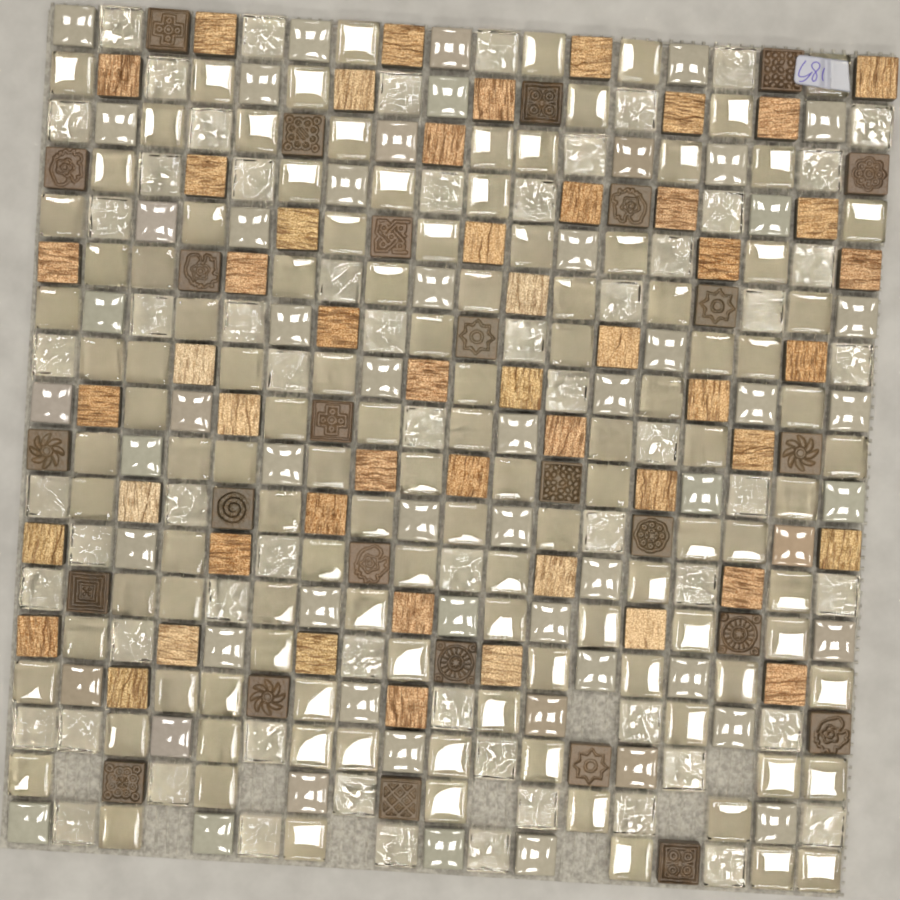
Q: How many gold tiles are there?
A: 51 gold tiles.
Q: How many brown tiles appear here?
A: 27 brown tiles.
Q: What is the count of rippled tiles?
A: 64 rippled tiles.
